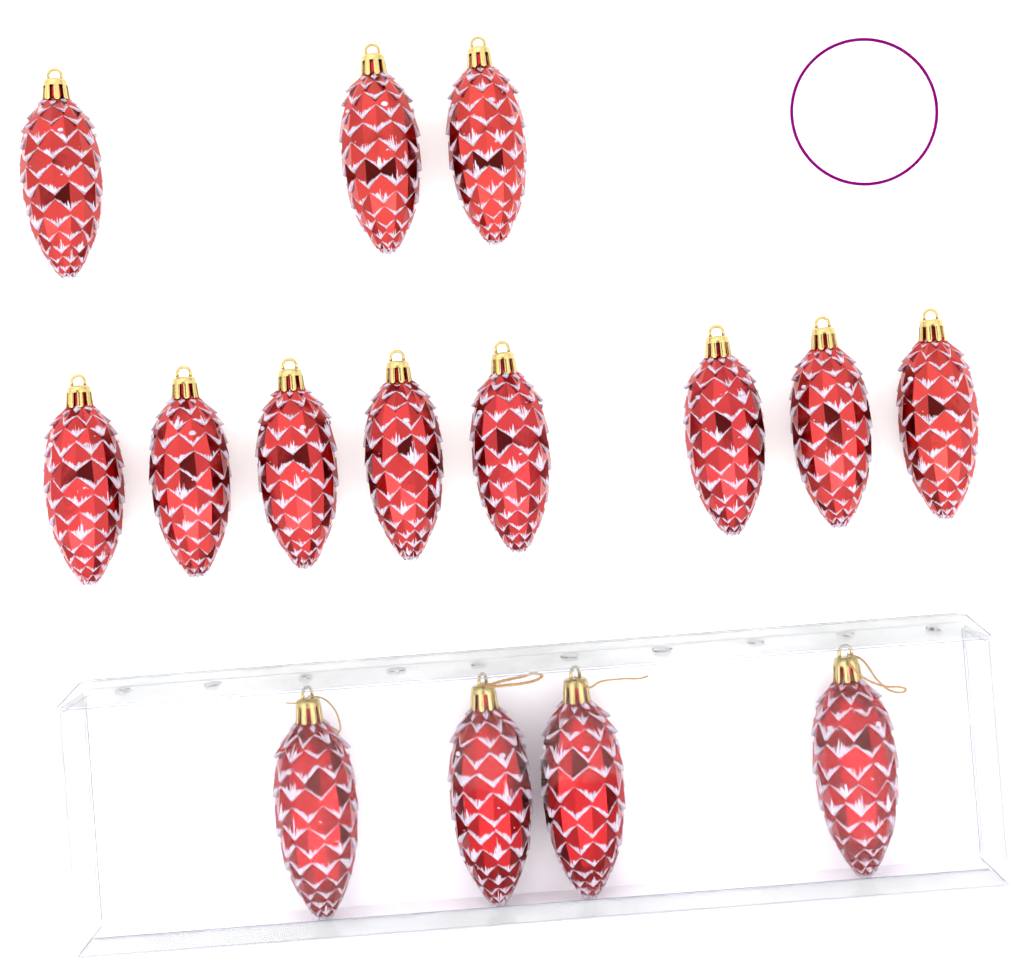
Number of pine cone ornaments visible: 15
